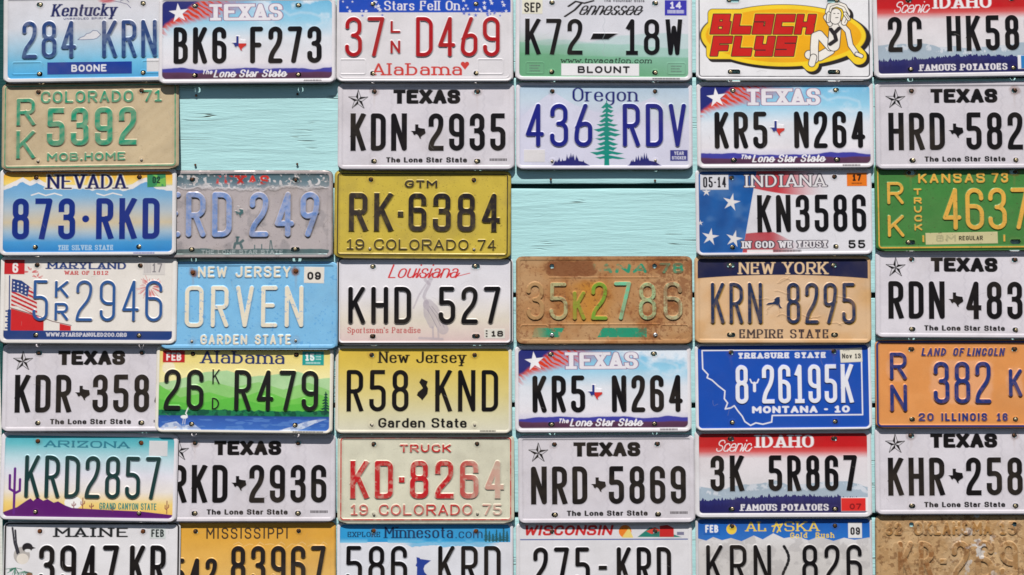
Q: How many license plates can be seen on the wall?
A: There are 40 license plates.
